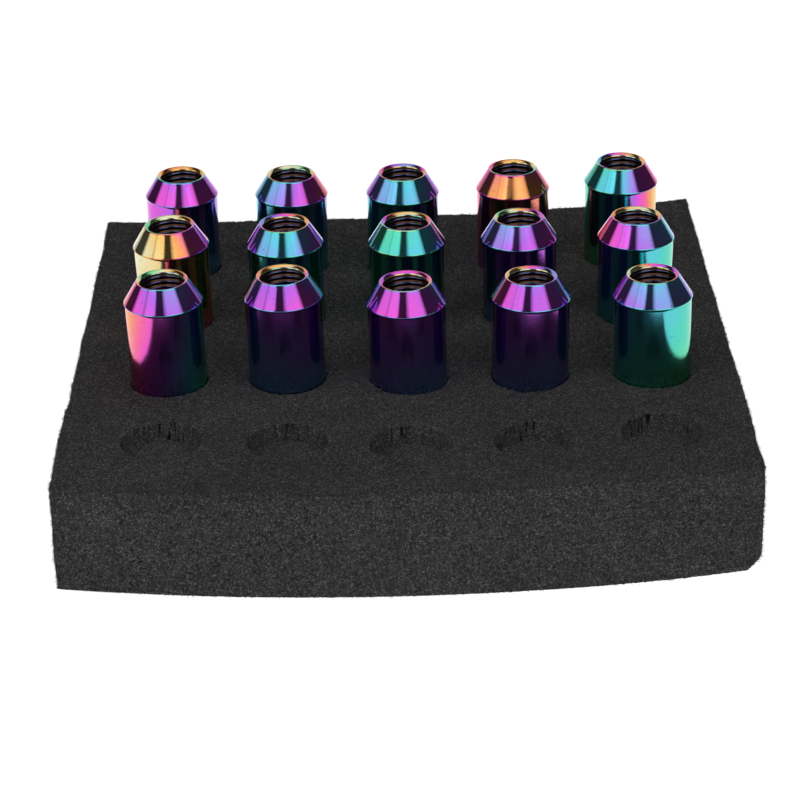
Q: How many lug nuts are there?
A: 15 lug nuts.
